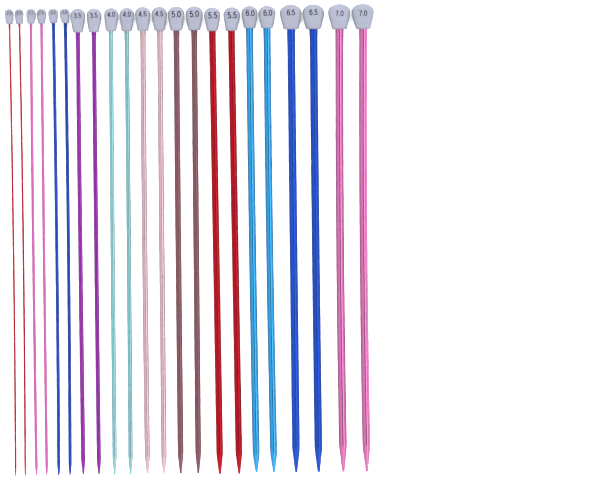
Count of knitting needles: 22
